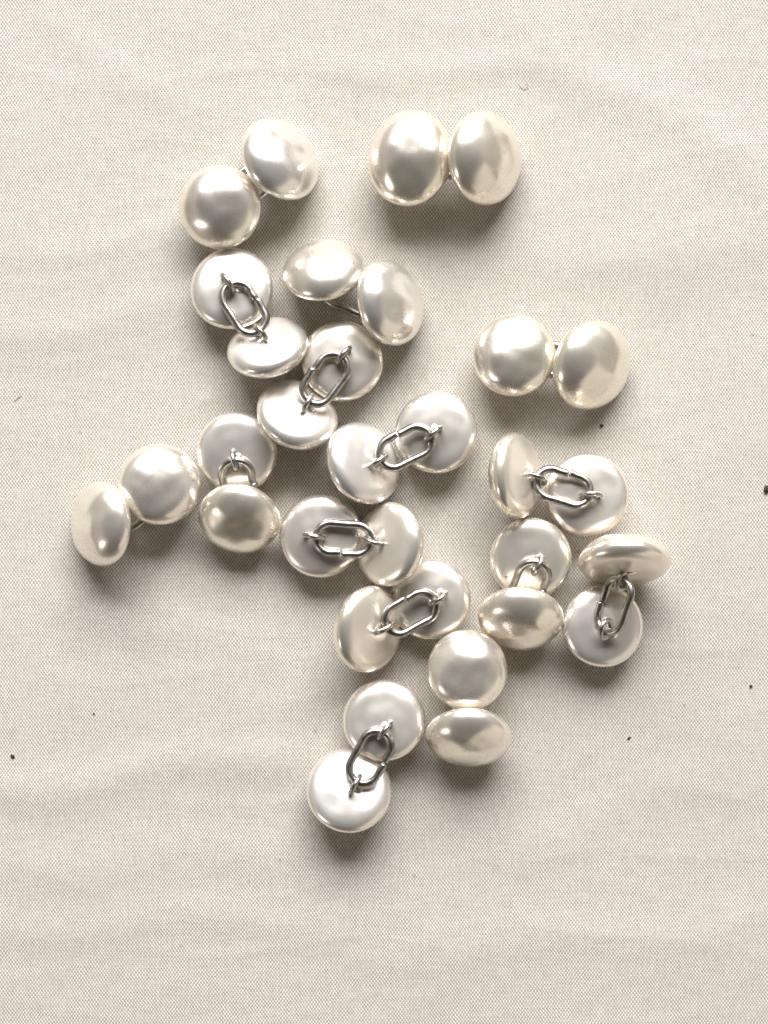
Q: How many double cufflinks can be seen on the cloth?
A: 16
